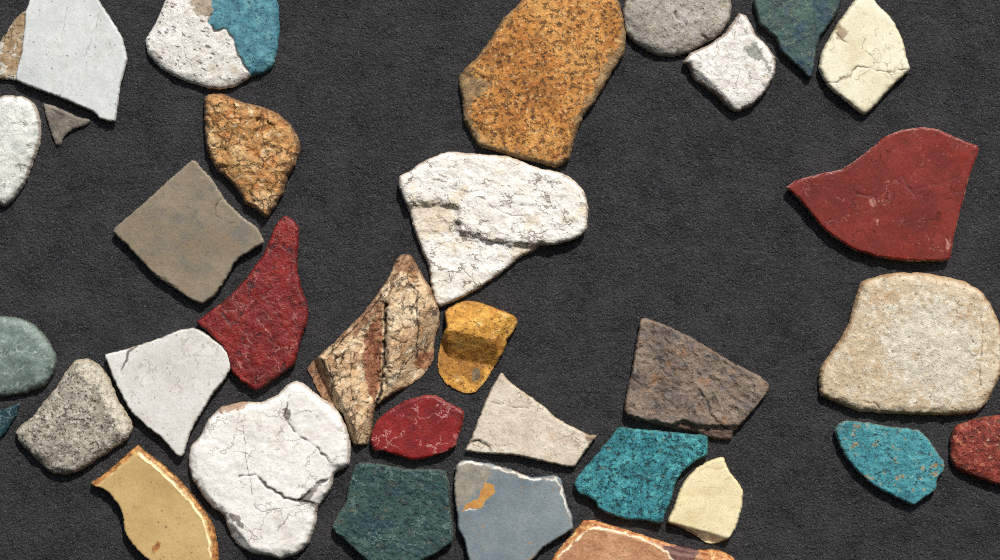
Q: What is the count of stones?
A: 34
